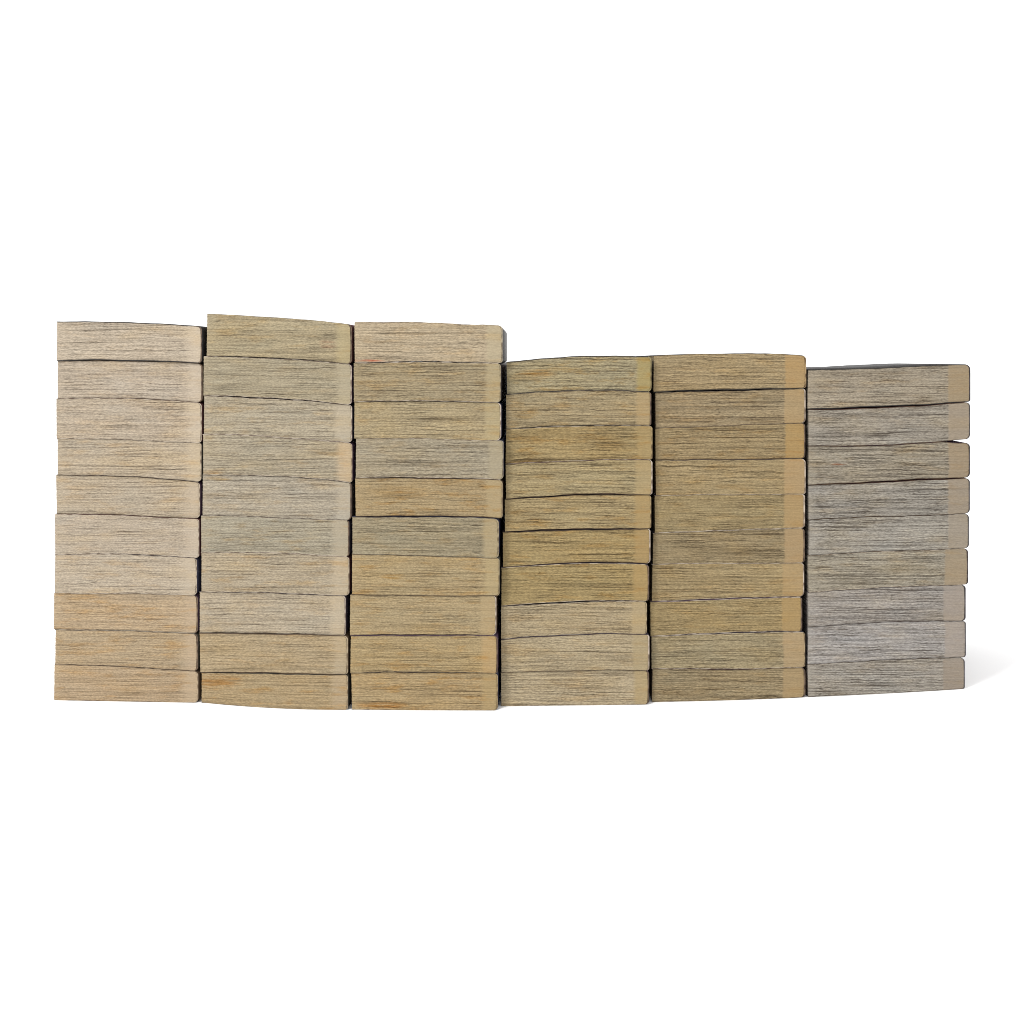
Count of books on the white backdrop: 59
